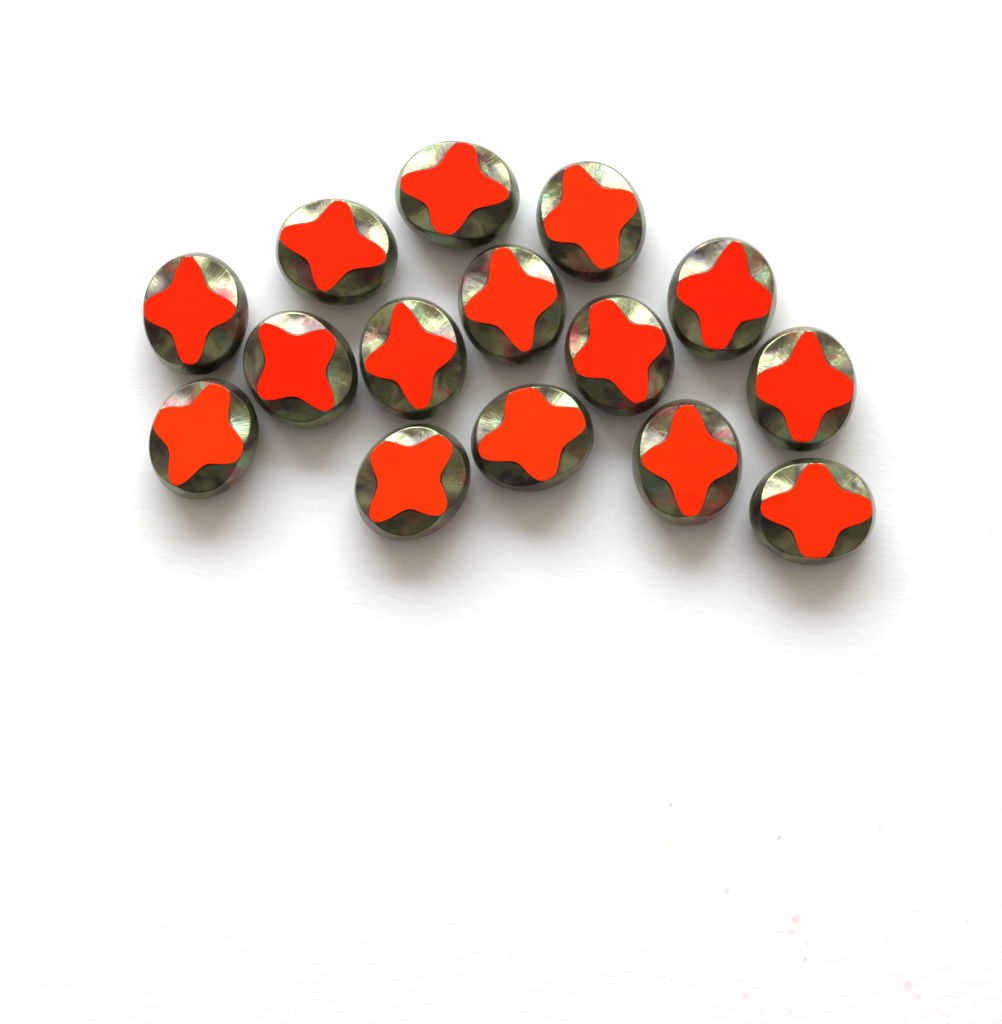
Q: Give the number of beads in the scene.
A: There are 15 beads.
